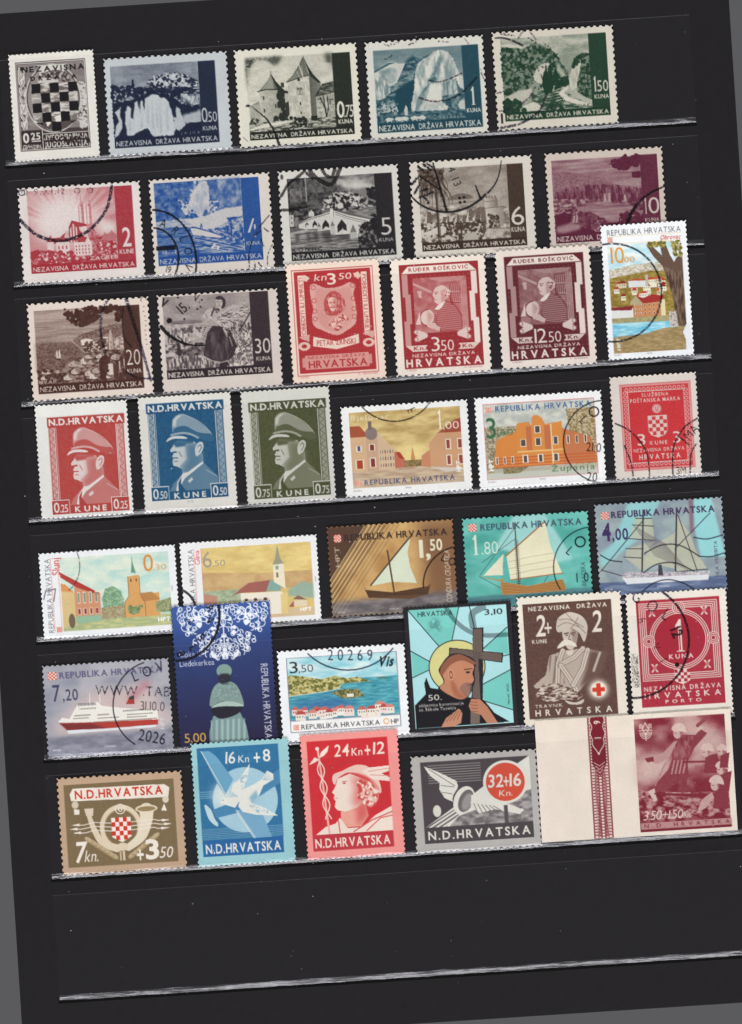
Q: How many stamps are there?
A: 38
